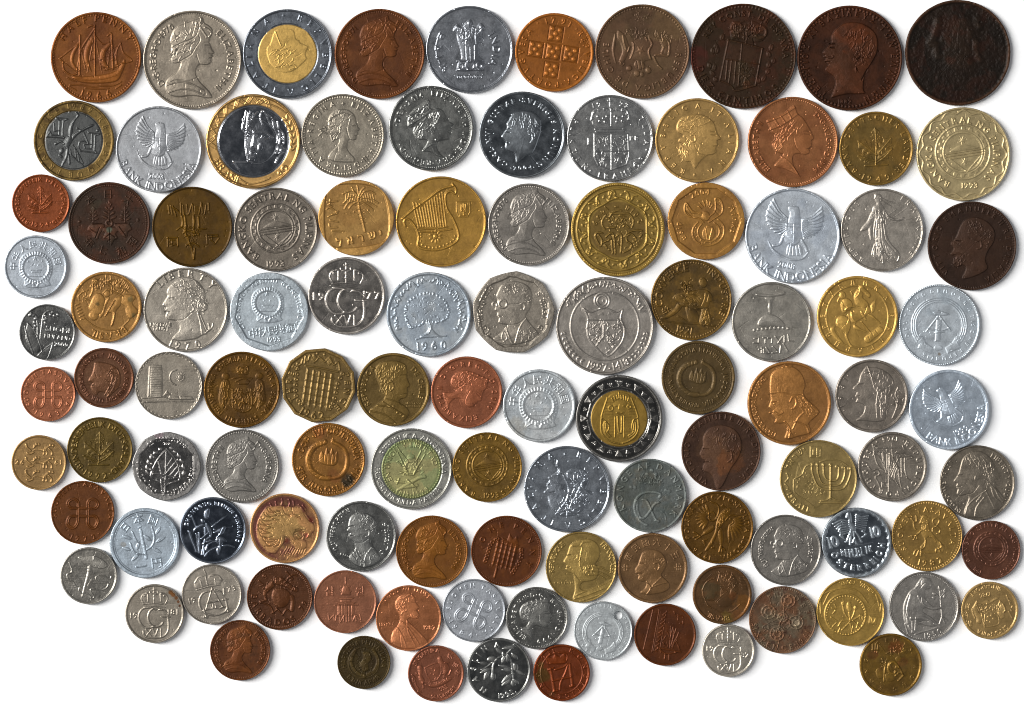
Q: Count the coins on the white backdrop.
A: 108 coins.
